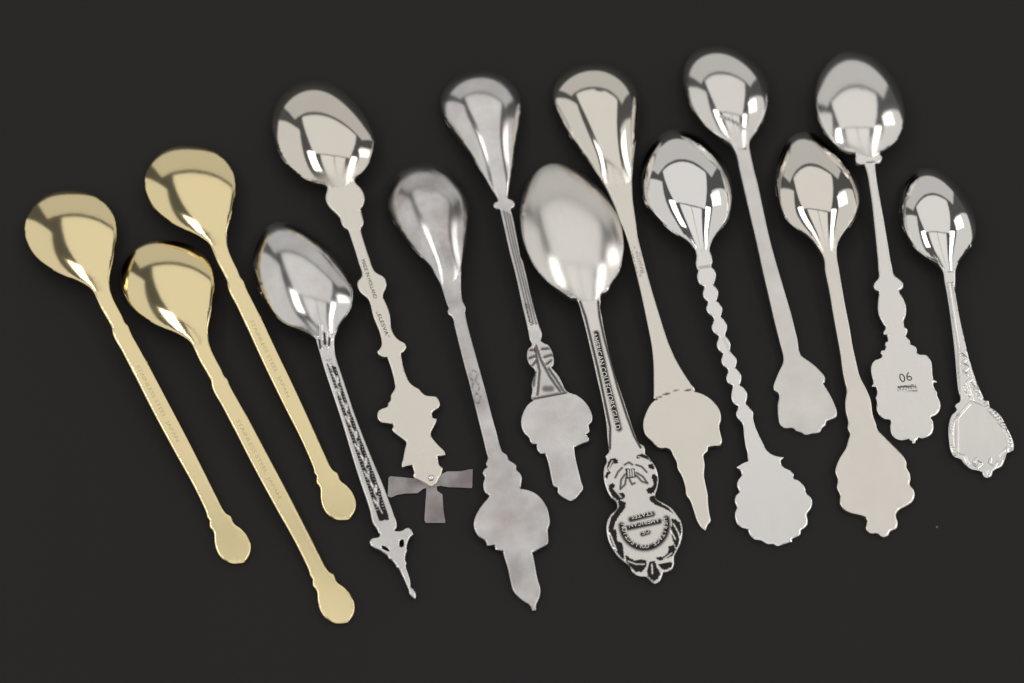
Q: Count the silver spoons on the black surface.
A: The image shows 11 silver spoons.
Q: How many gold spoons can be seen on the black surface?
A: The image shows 3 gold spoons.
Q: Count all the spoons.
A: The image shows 14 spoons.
